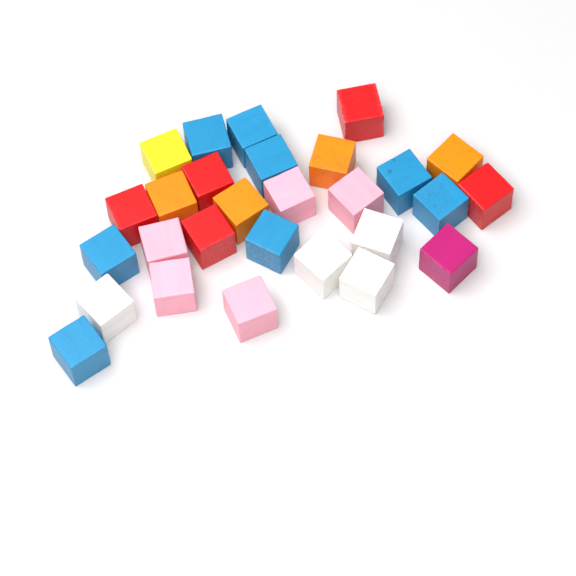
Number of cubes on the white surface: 28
